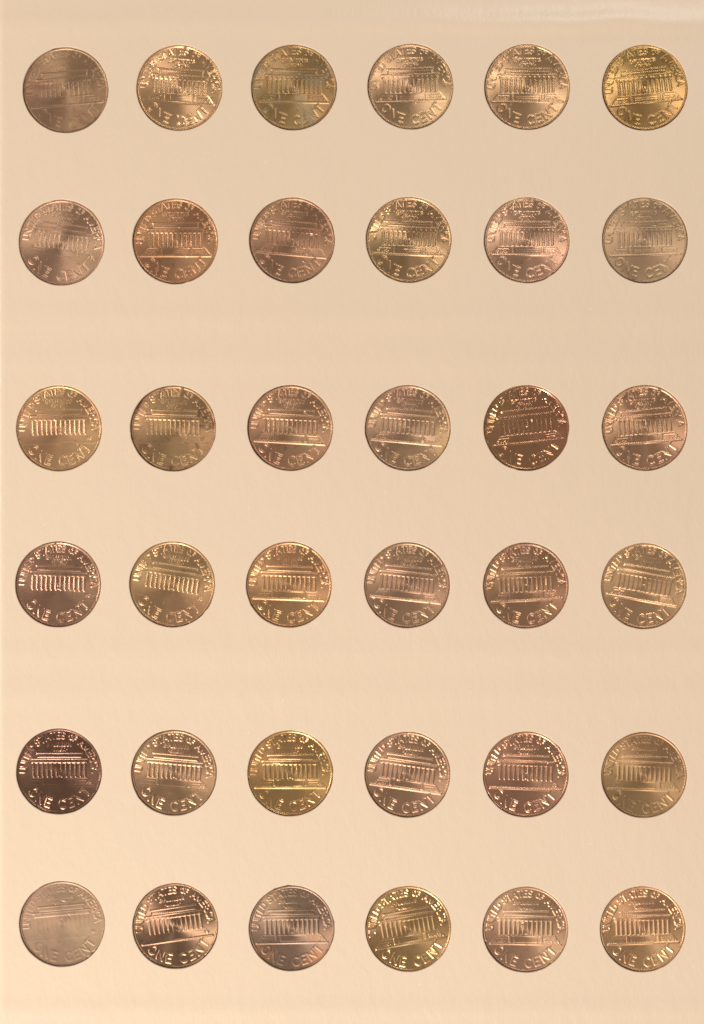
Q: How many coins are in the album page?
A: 36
